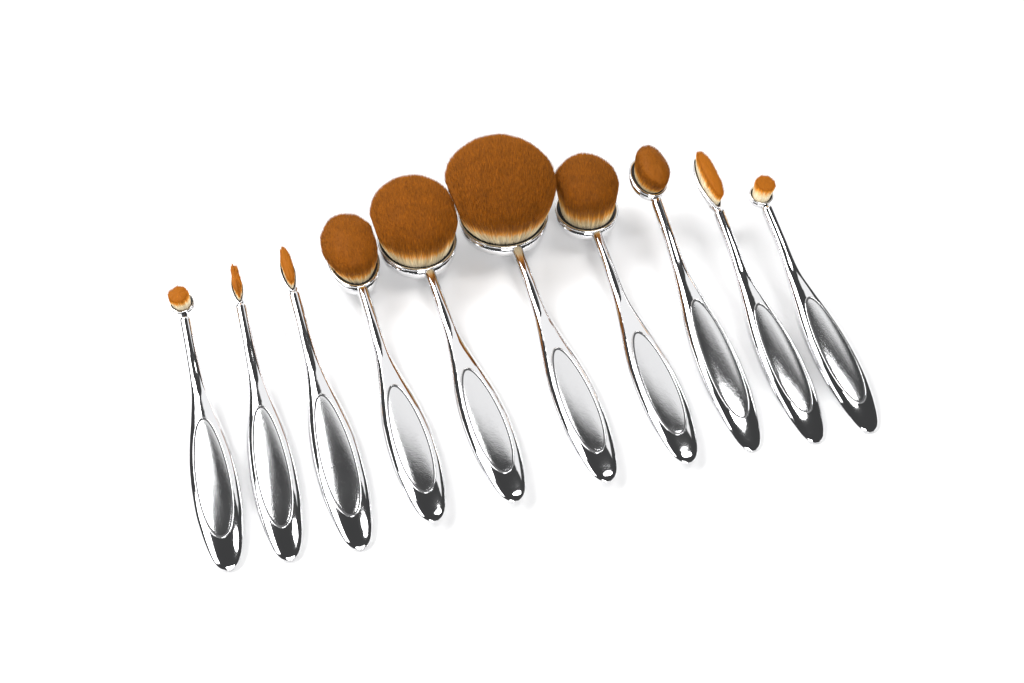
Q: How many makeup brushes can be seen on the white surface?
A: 10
